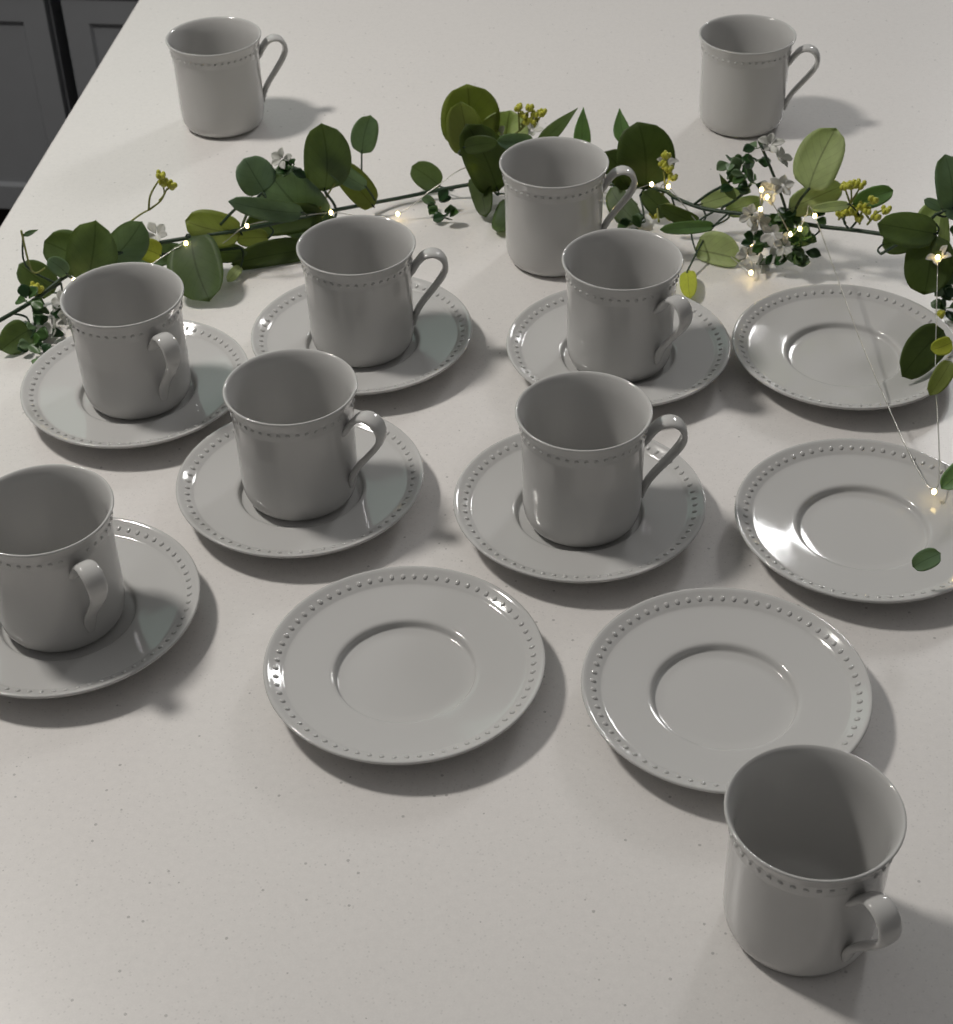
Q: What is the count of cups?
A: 10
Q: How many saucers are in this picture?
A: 10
